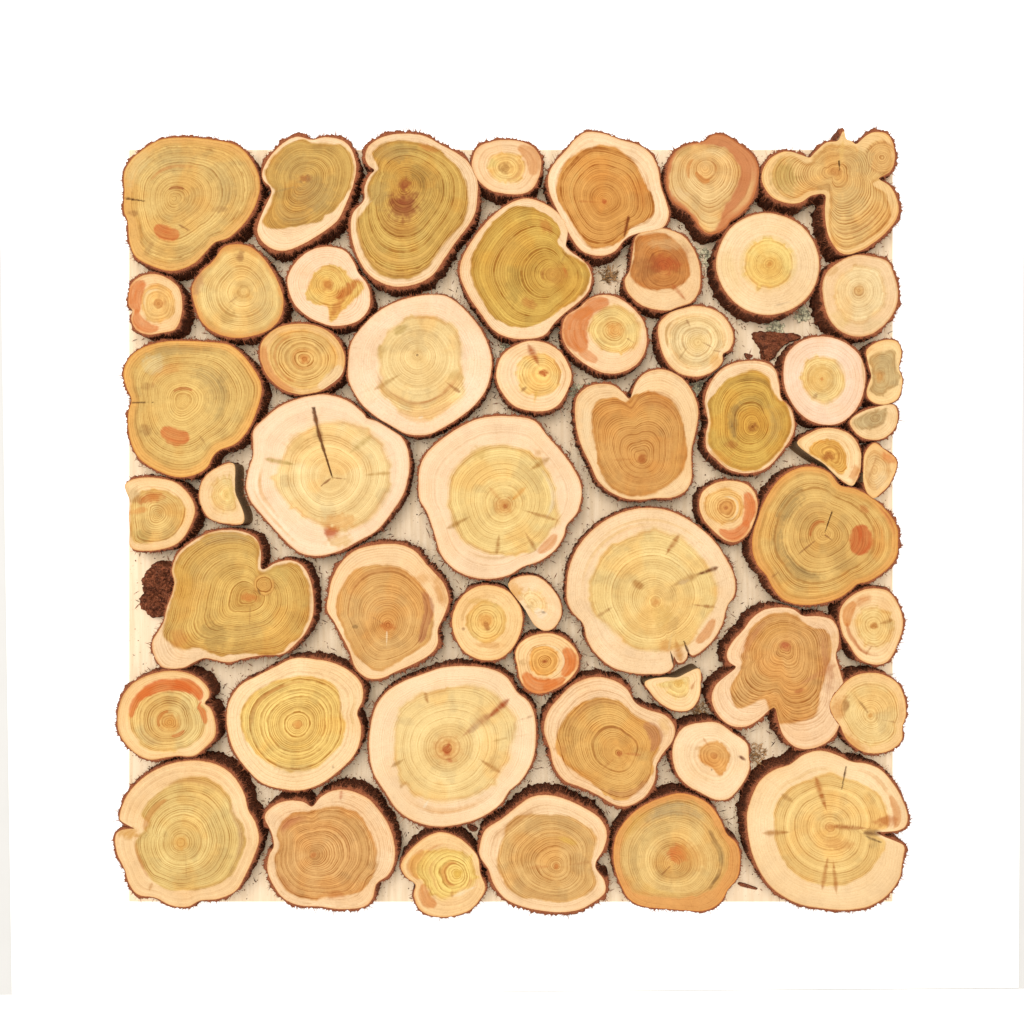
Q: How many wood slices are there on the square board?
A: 54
